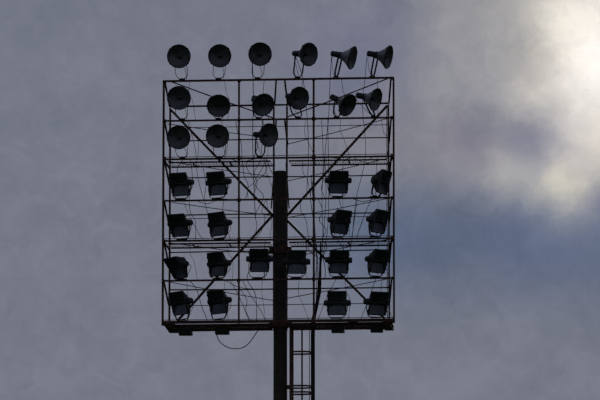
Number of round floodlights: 15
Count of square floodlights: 18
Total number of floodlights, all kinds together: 33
